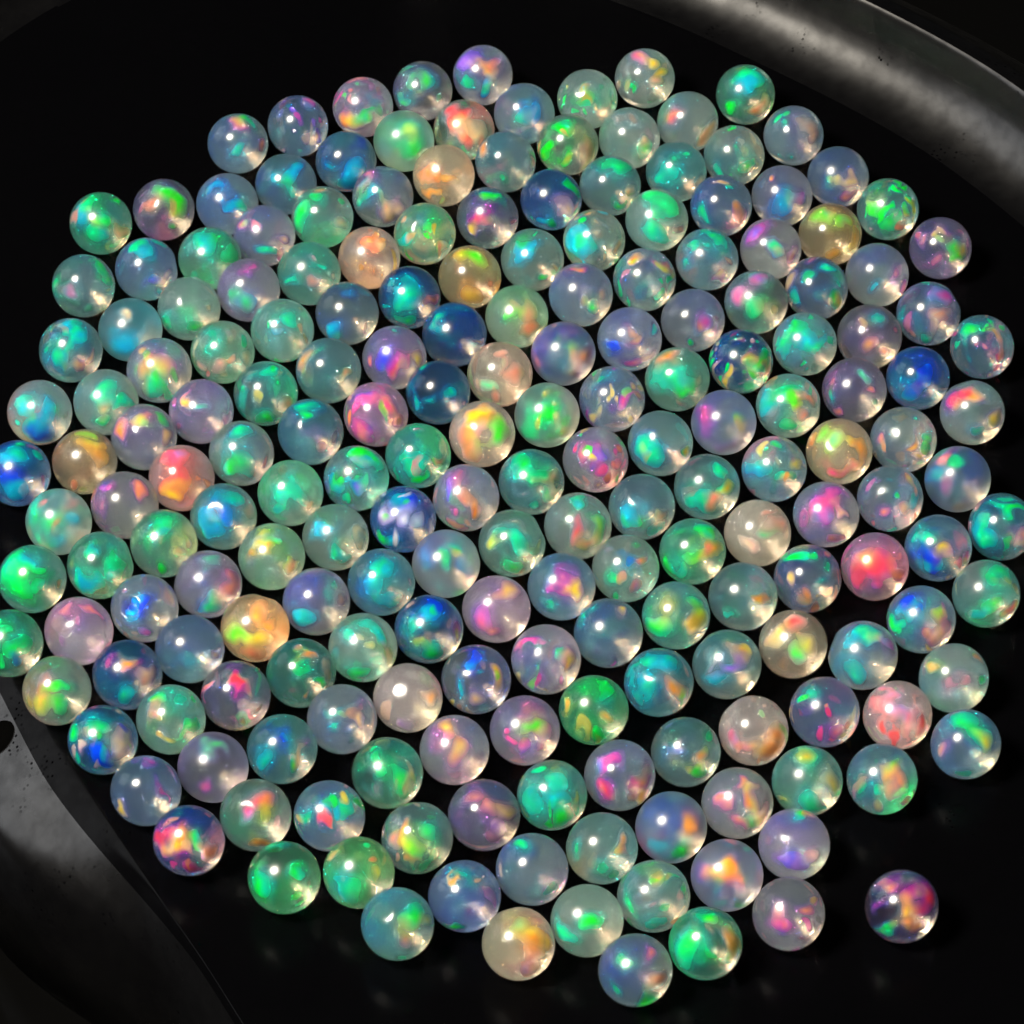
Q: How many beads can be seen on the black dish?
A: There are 200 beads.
